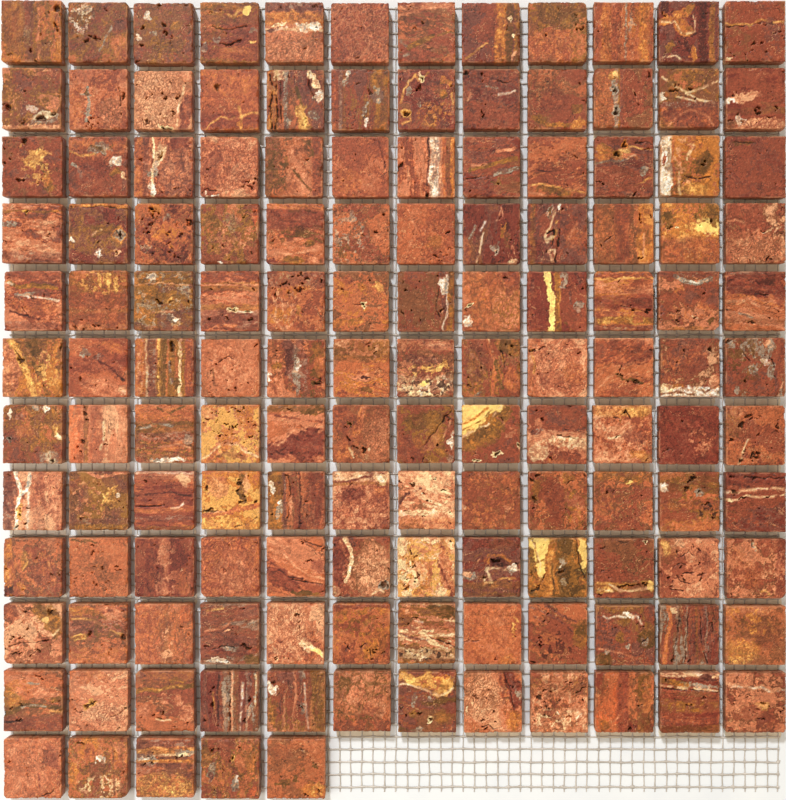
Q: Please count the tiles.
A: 137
